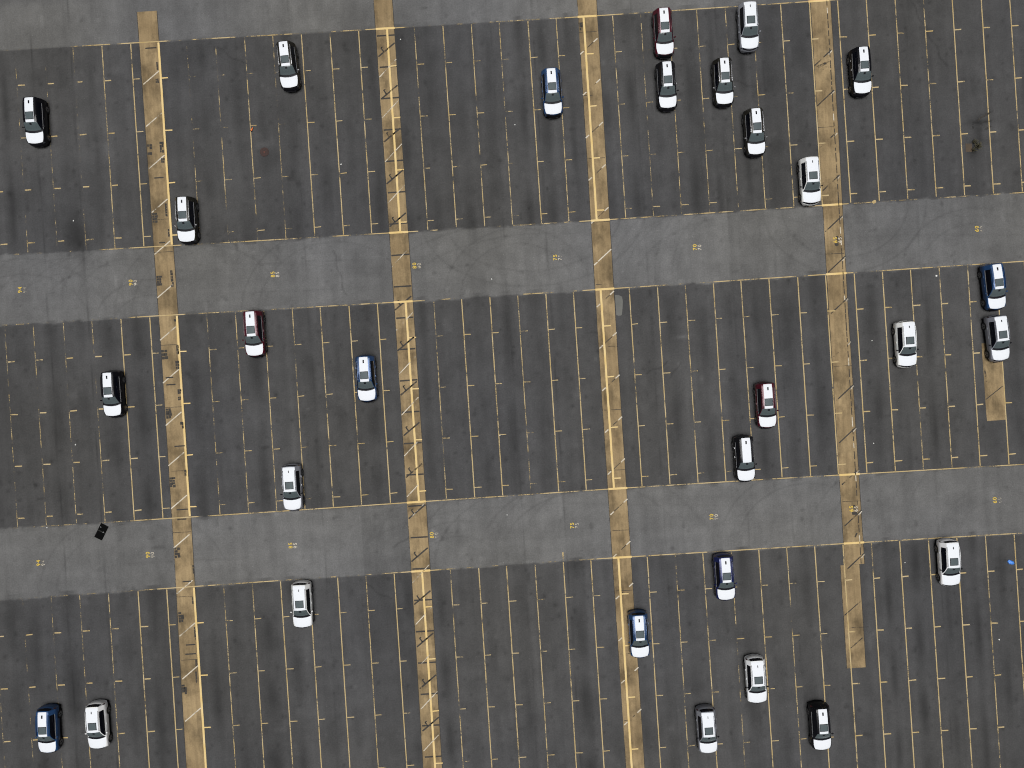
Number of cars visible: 29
